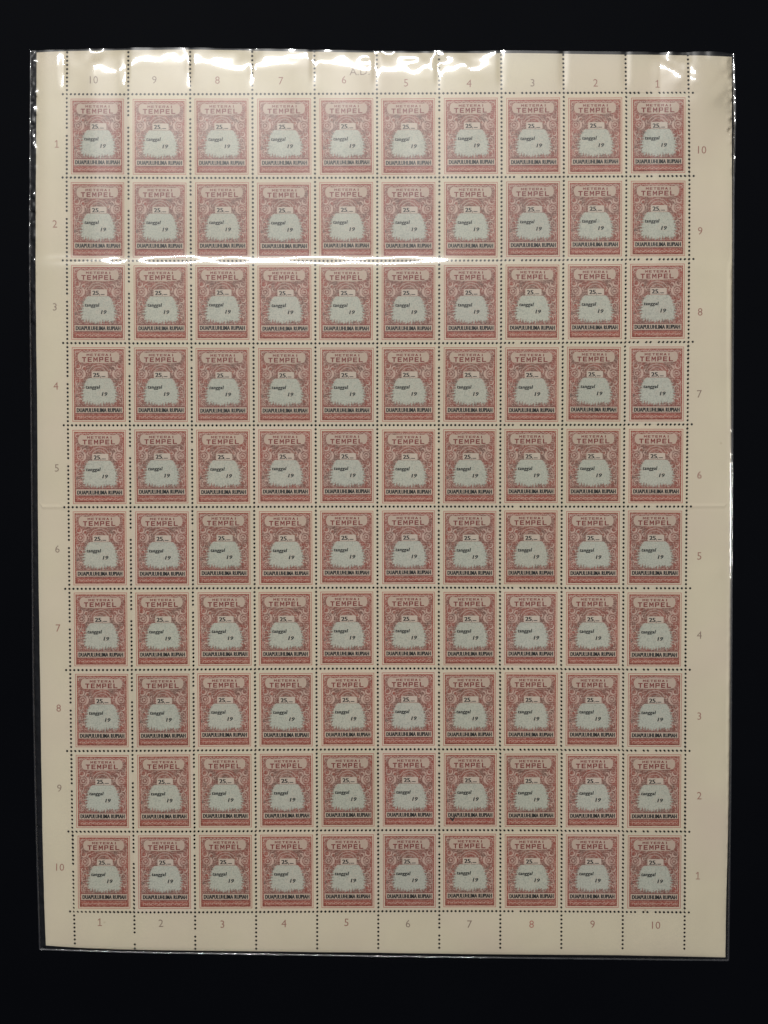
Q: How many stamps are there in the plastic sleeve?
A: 100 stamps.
